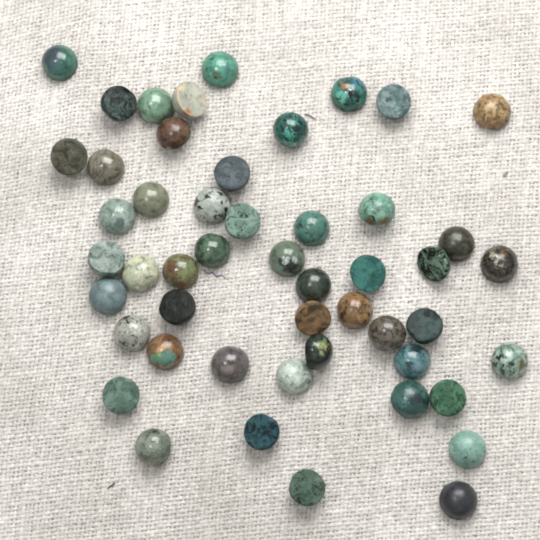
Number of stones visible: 50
